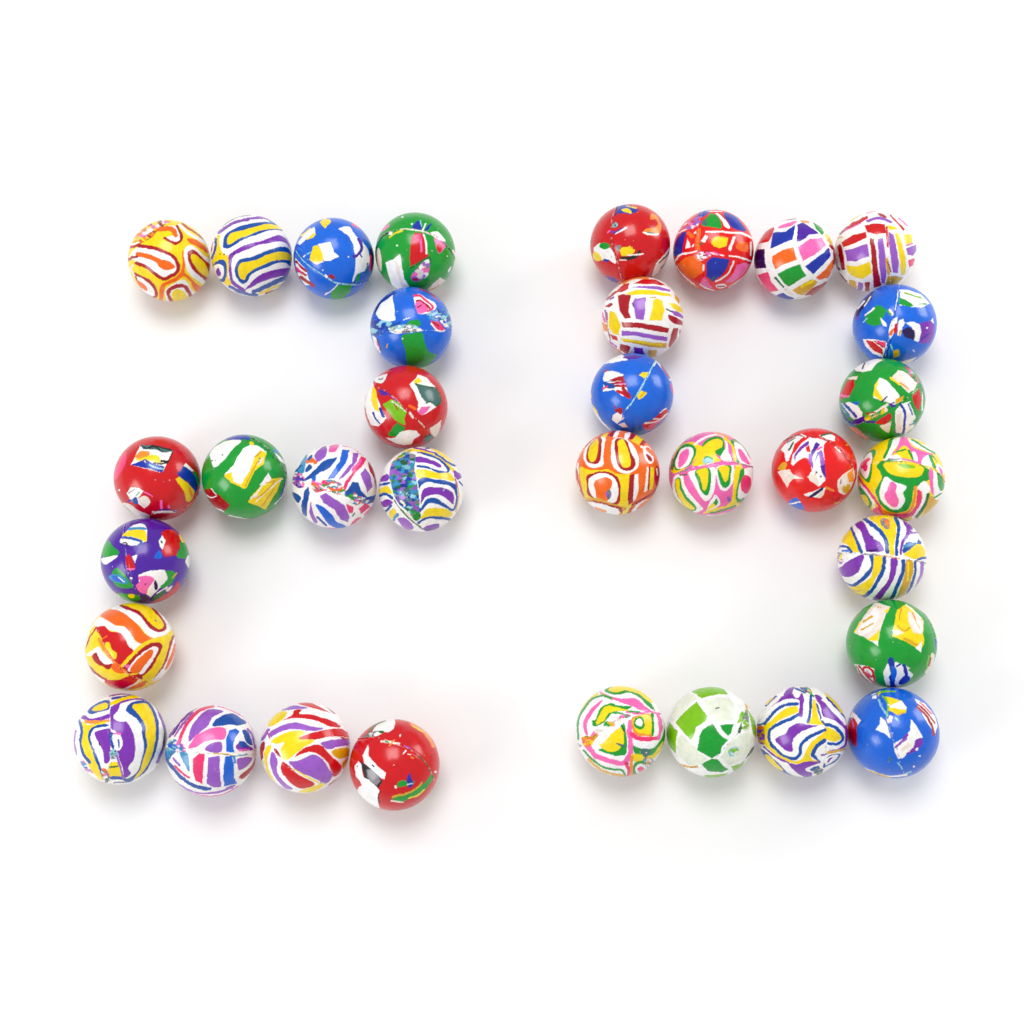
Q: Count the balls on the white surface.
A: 34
